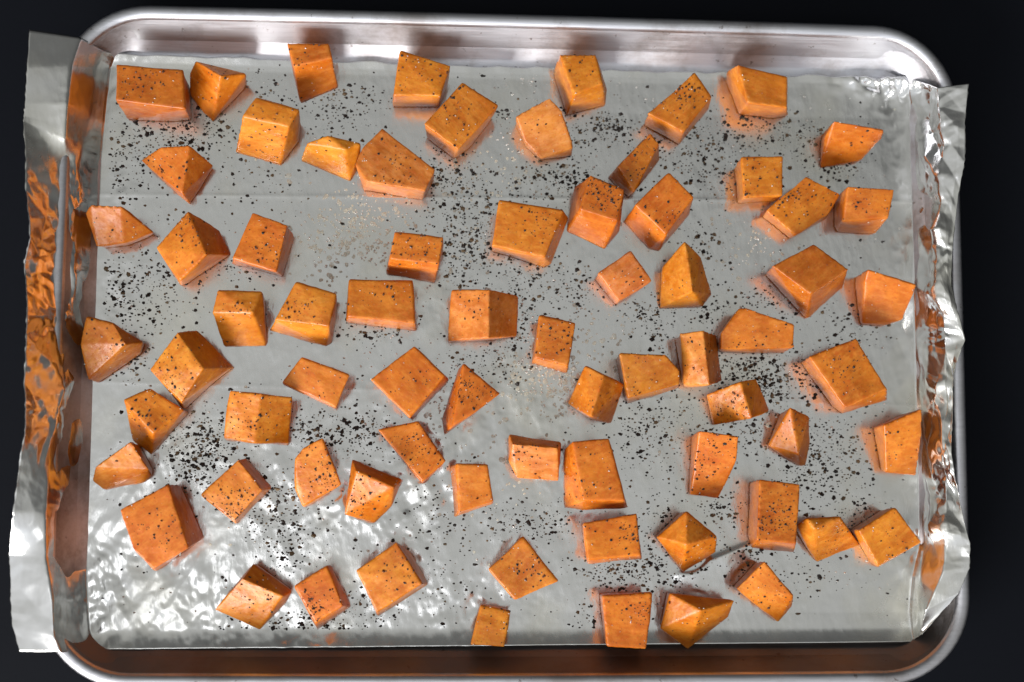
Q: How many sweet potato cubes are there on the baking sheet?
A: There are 72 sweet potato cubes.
